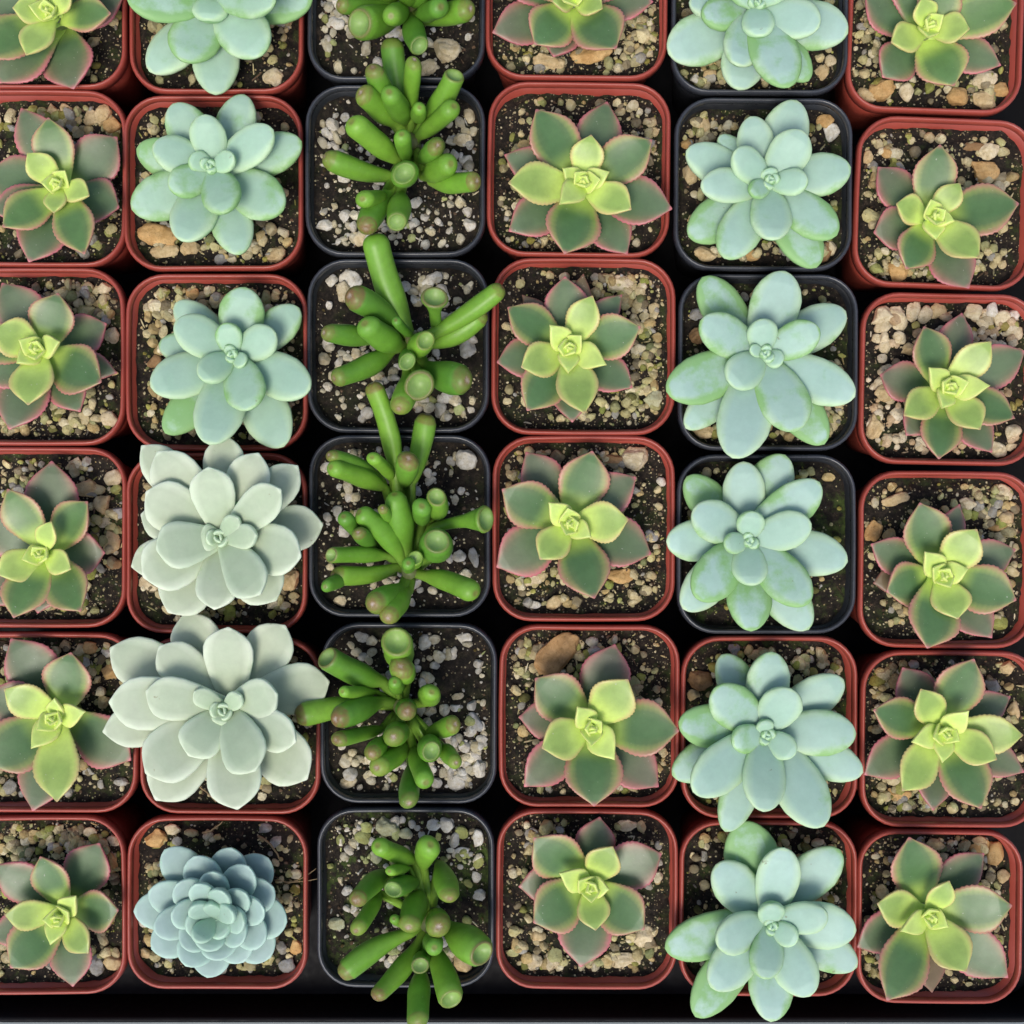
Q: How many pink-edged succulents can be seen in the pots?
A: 18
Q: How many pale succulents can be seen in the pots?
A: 12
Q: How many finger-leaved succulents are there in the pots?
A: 6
